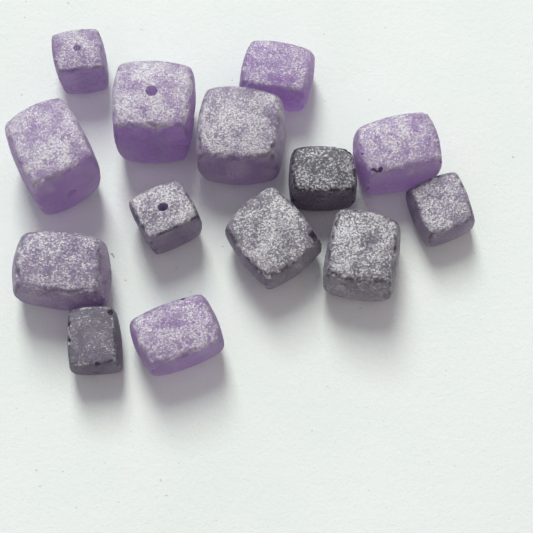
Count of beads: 14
